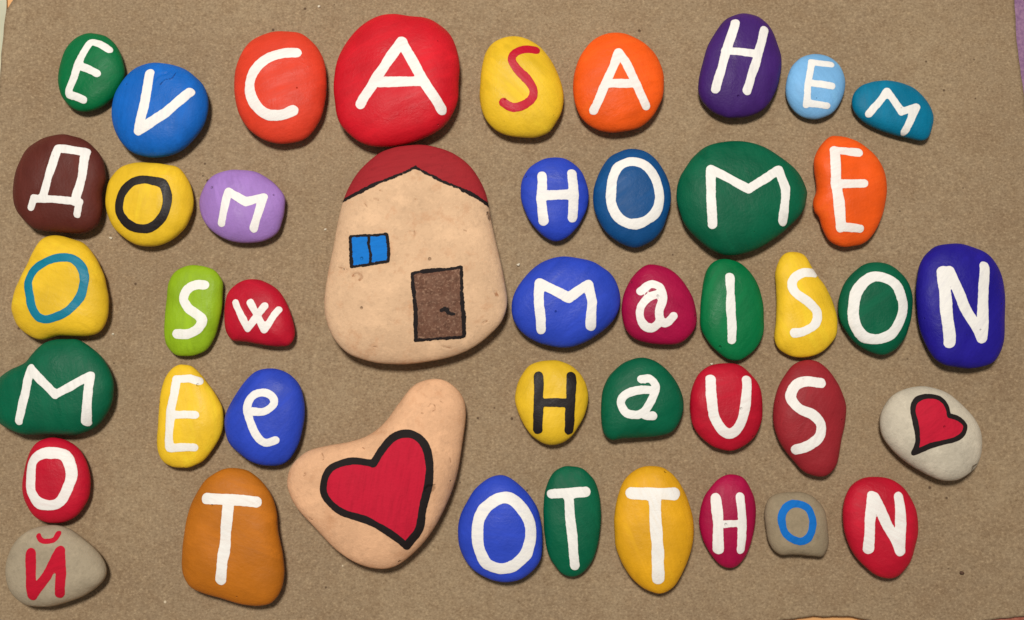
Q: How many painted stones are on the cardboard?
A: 44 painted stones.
